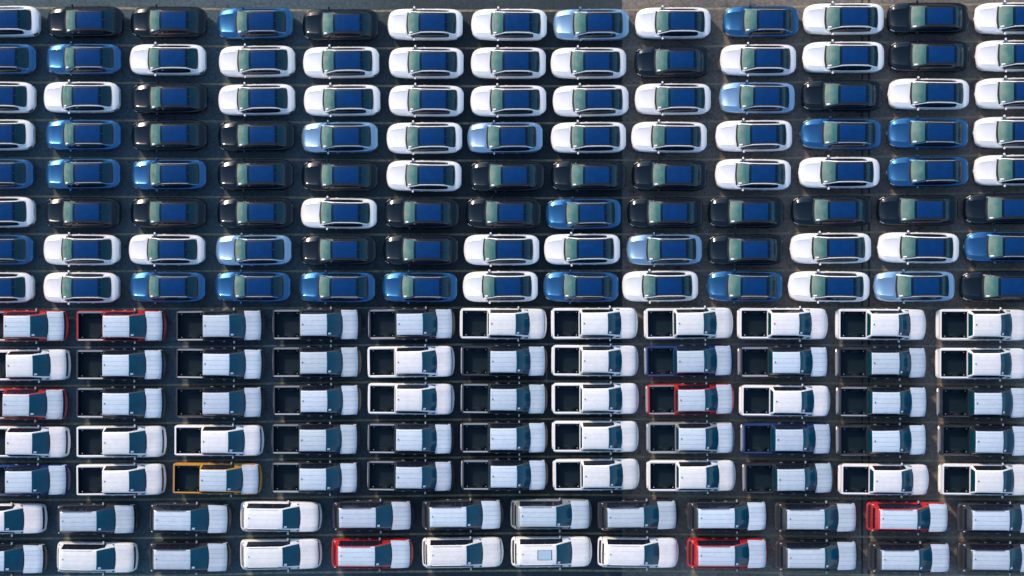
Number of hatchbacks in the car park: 104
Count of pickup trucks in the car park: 55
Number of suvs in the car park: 24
